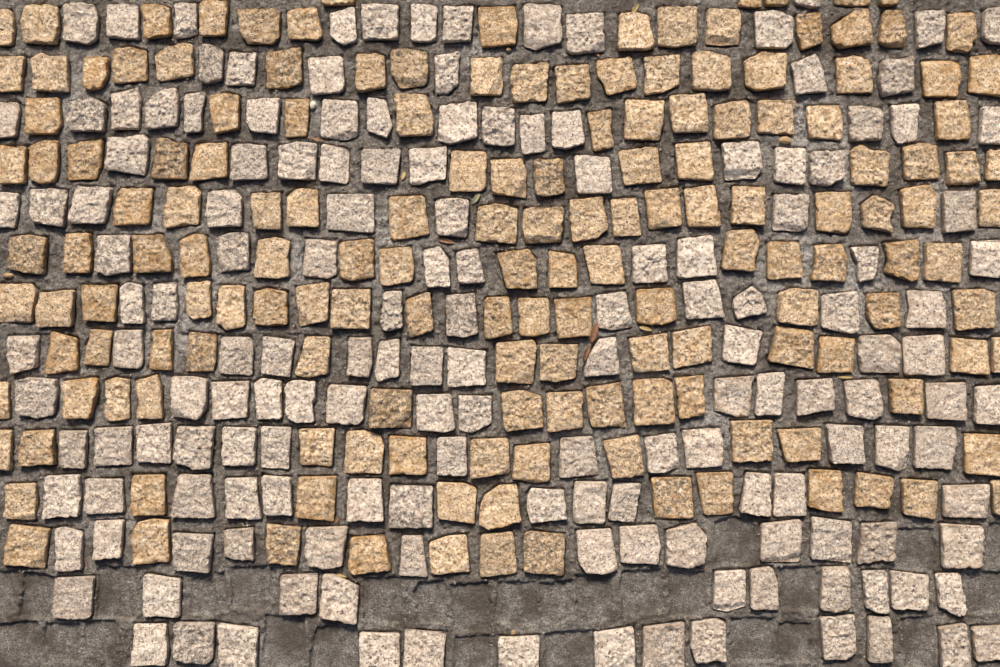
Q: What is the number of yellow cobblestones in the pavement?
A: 162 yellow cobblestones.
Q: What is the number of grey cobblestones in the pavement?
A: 158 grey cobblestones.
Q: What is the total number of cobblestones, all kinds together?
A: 320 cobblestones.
